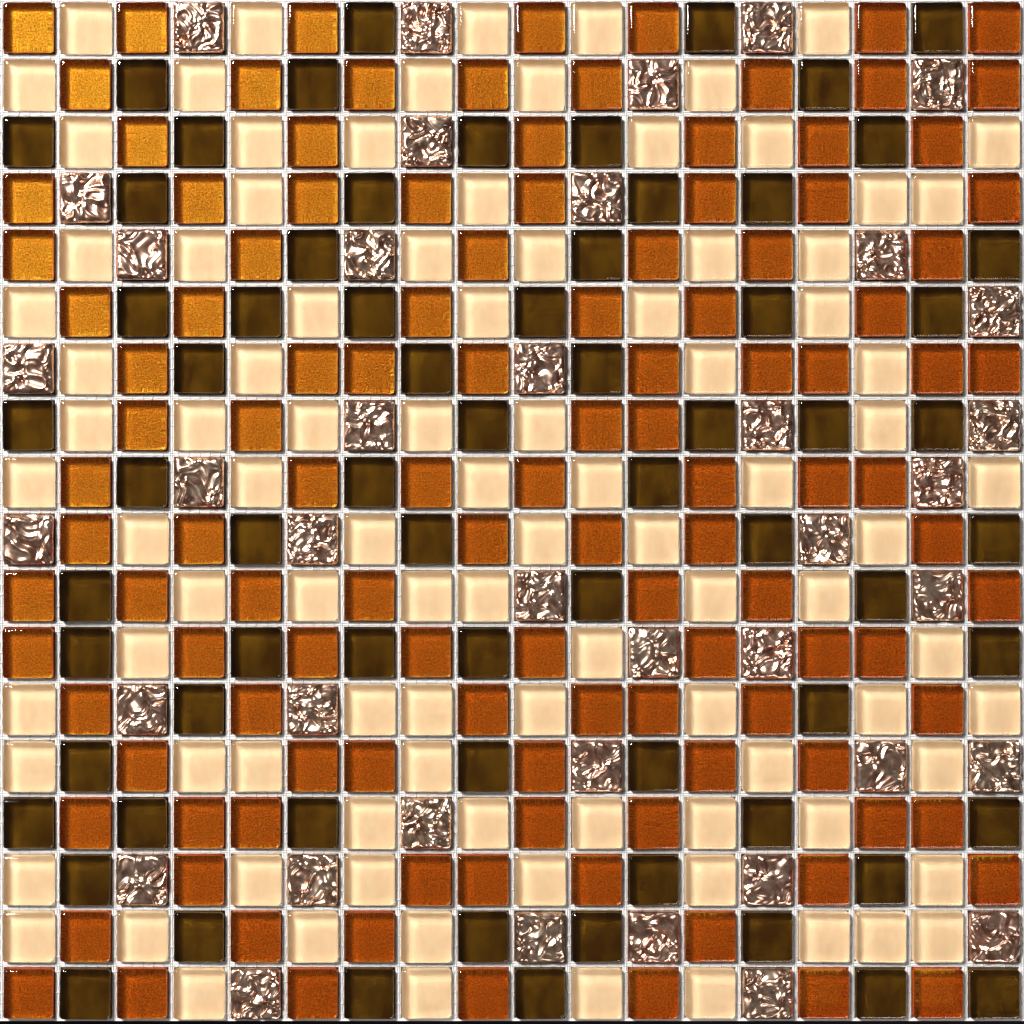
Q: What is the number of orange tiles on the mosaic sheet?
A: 119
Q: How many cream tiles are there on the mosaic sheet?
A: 96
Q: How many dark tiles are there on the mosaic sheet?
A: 69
